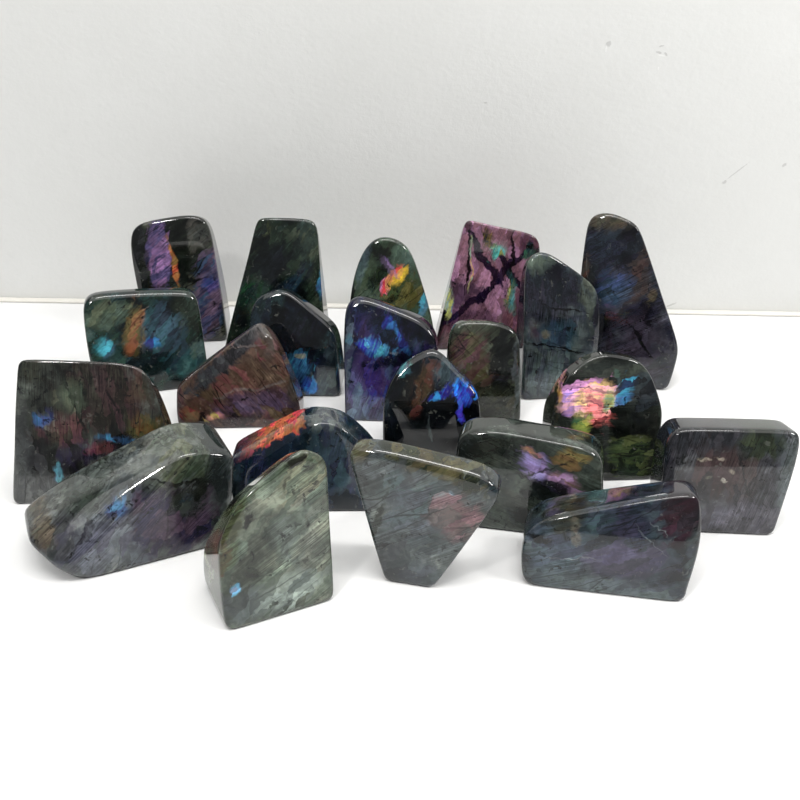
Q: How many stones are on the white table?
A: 21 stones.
